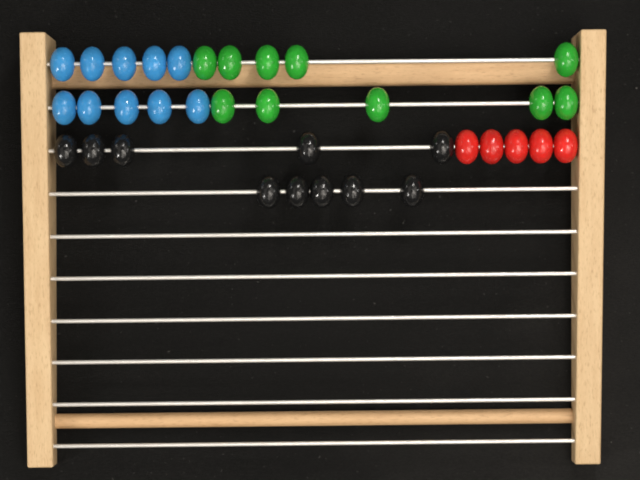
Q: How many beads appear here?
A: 35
